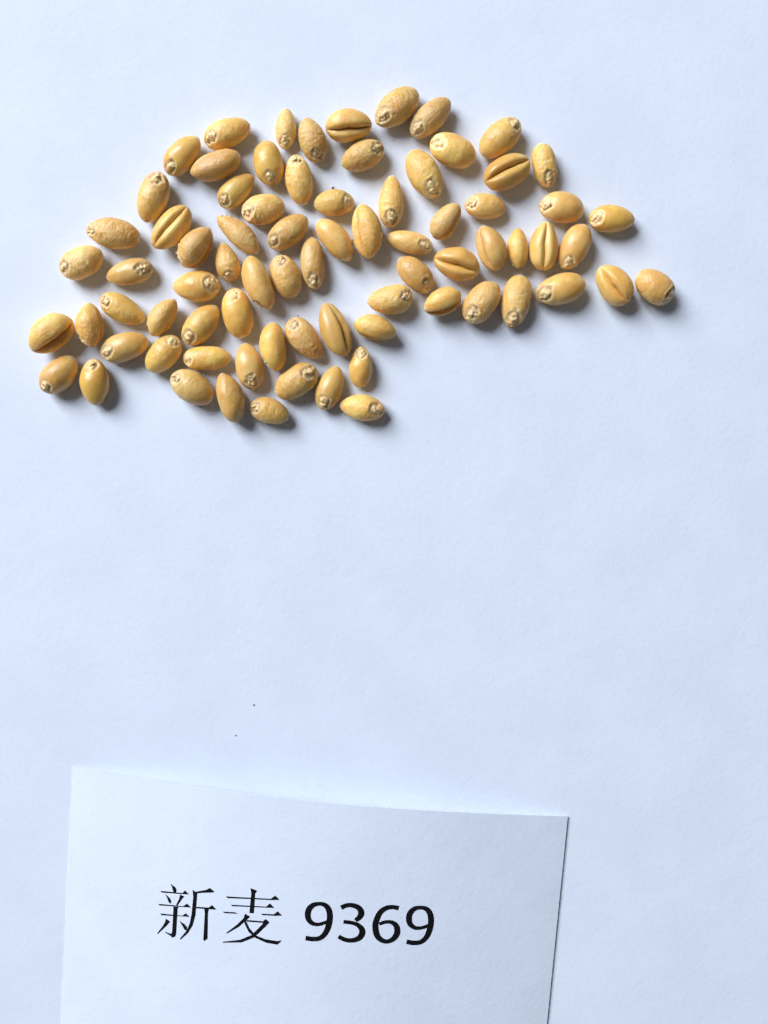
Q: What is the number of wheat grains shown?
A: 76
